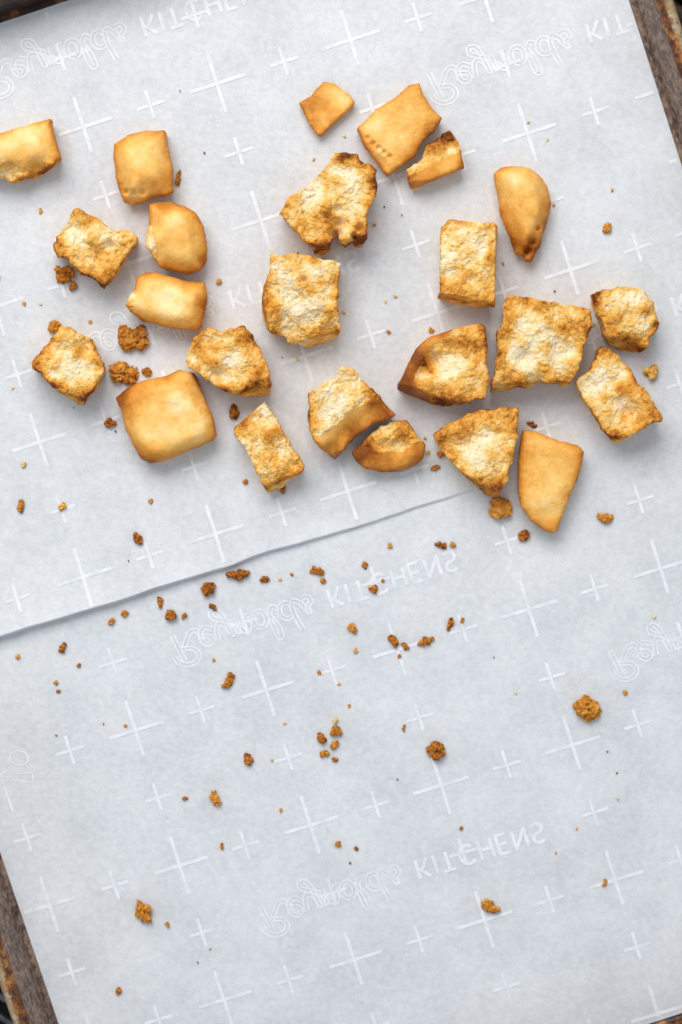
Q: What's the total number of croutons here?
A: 24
